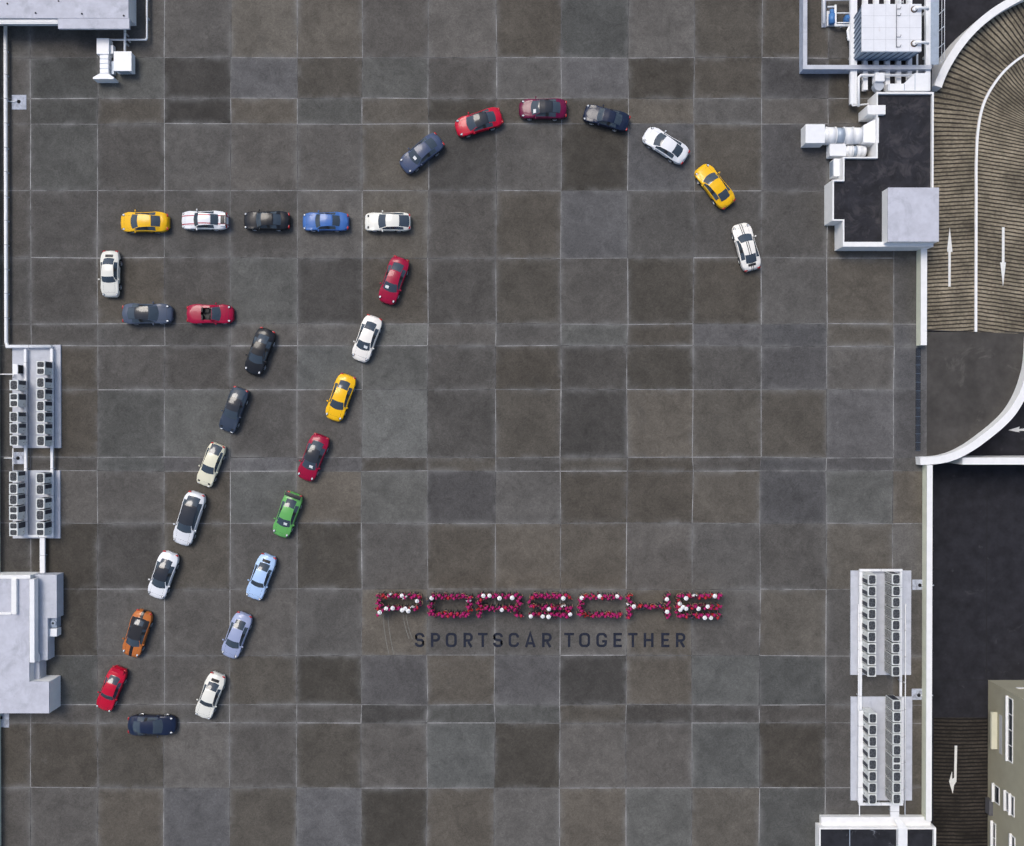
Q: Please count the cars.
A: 31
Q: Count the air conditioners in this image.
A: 57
